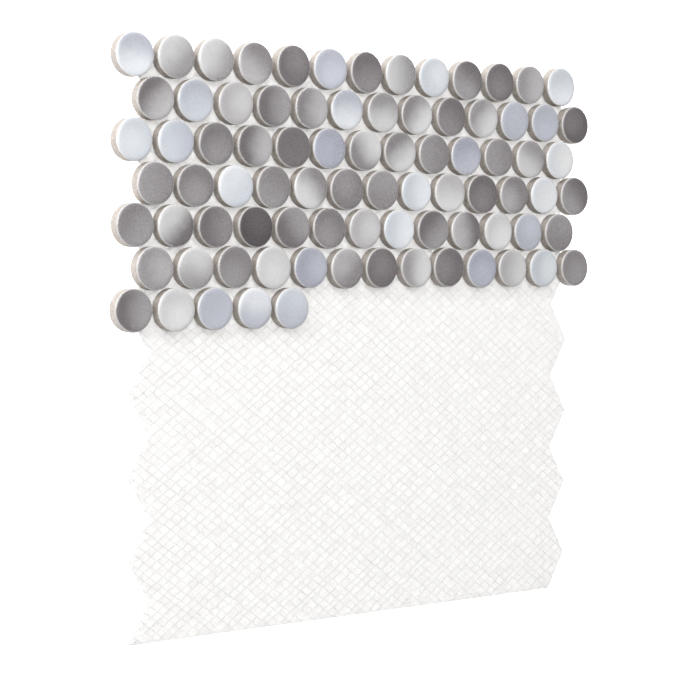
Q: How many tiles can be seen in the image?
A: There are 83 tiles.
